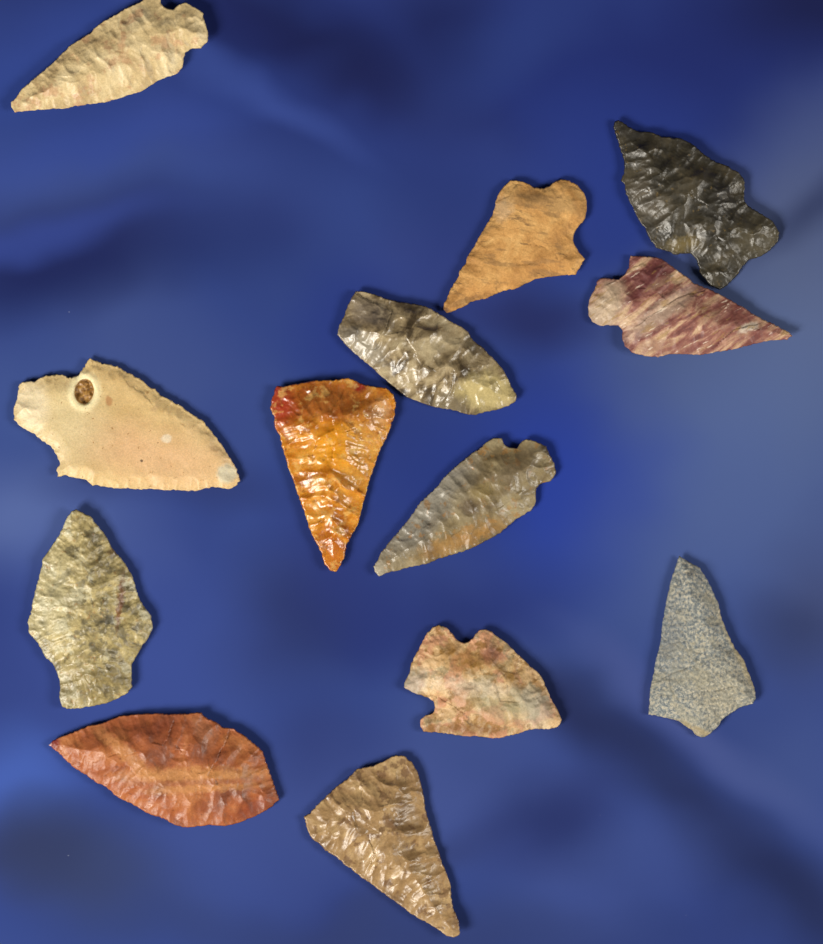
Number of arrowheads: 13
